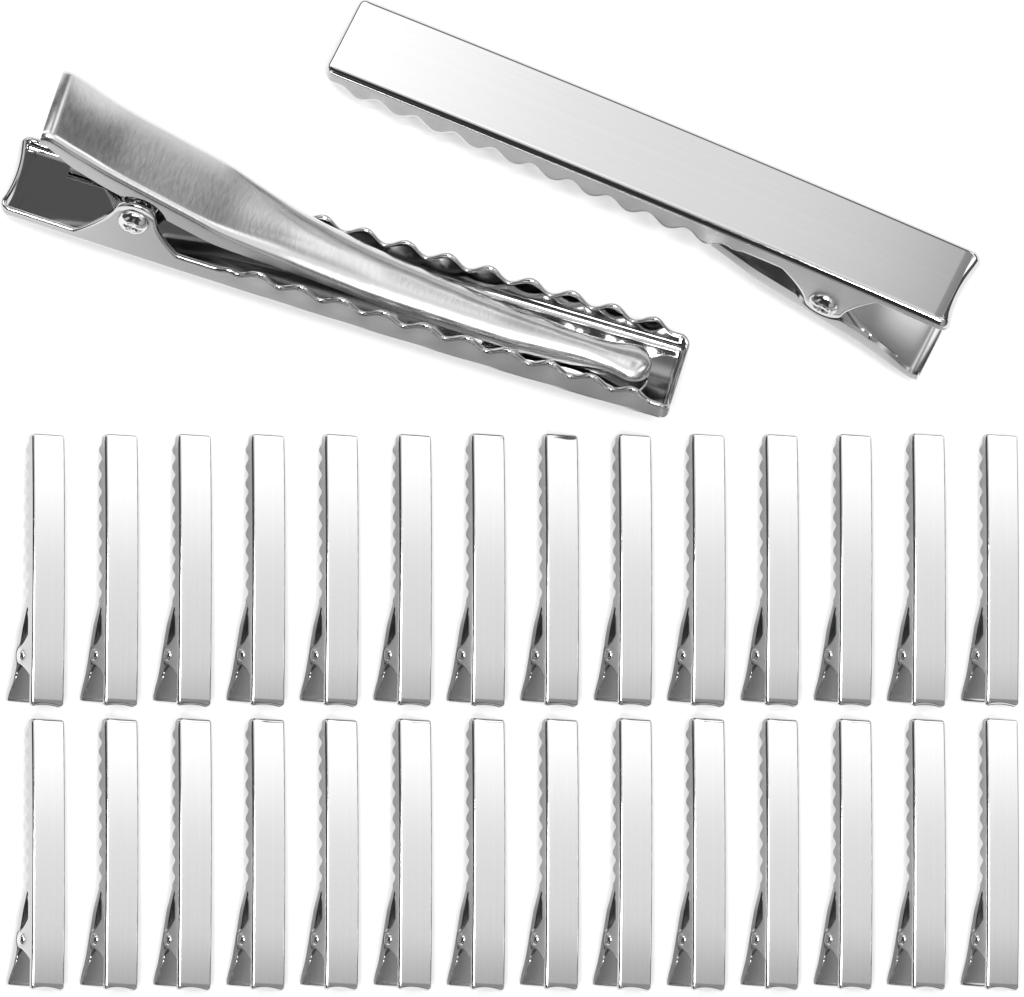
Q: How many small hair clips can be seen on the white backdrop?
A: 28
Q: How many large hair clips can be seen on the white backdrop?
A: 2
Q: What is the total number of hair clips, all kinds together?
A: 30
